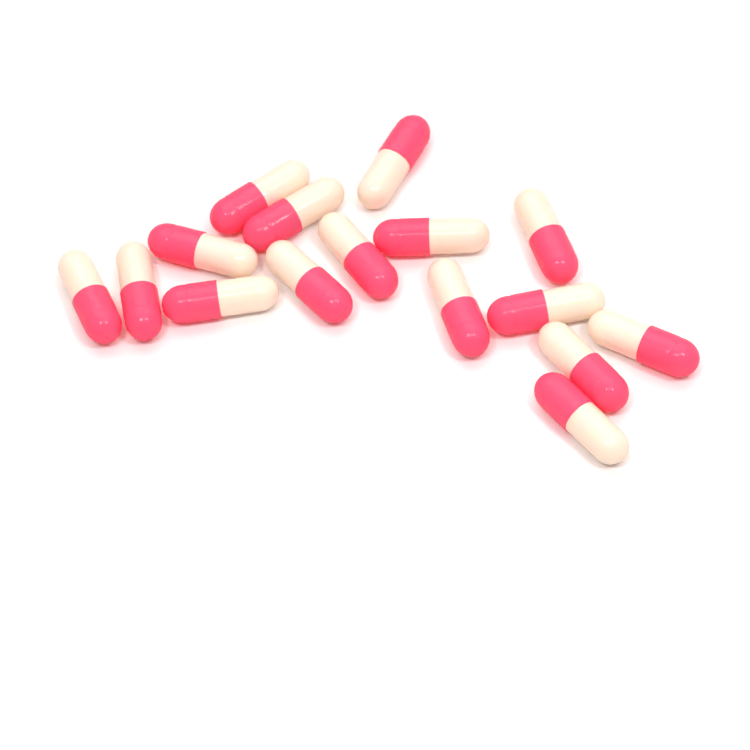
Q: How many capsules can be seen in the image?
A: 16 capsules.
